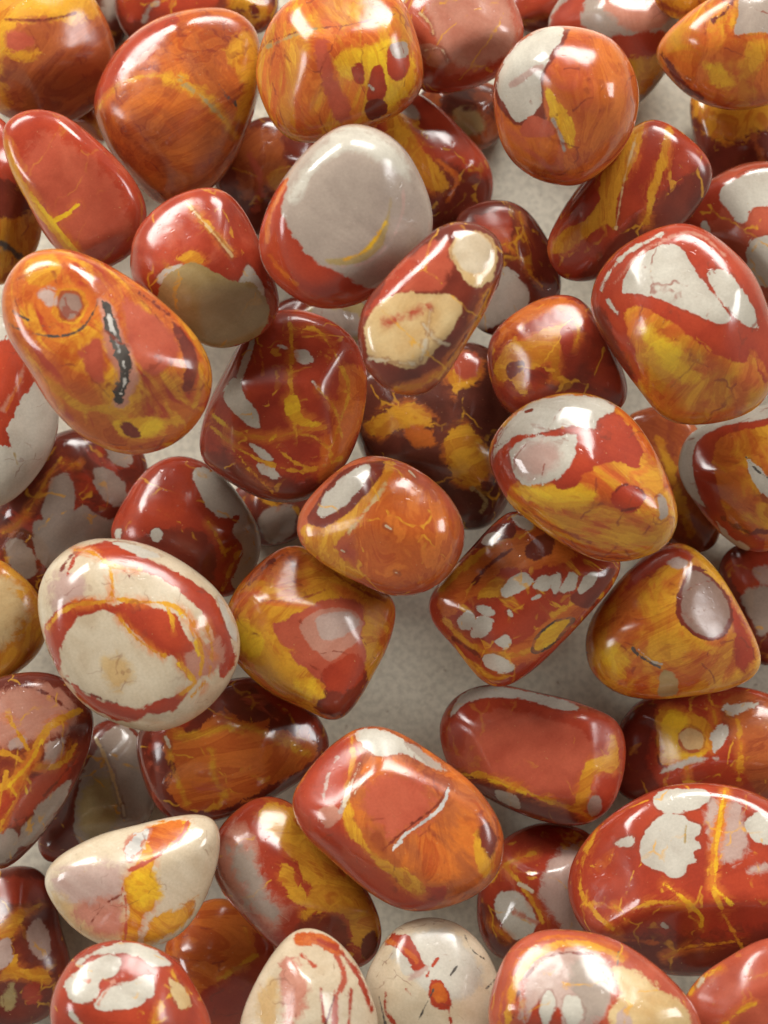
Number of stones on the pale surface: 61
